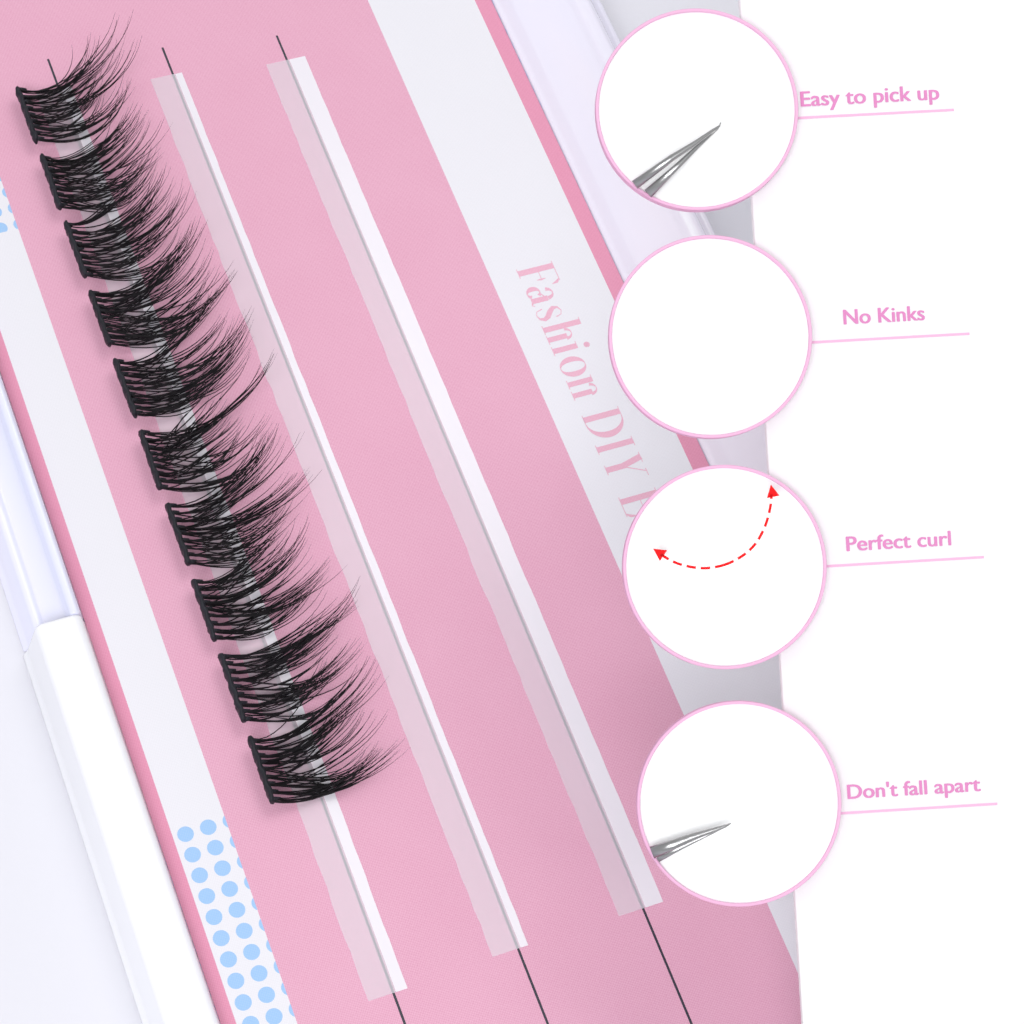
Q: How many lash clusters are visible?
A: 10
